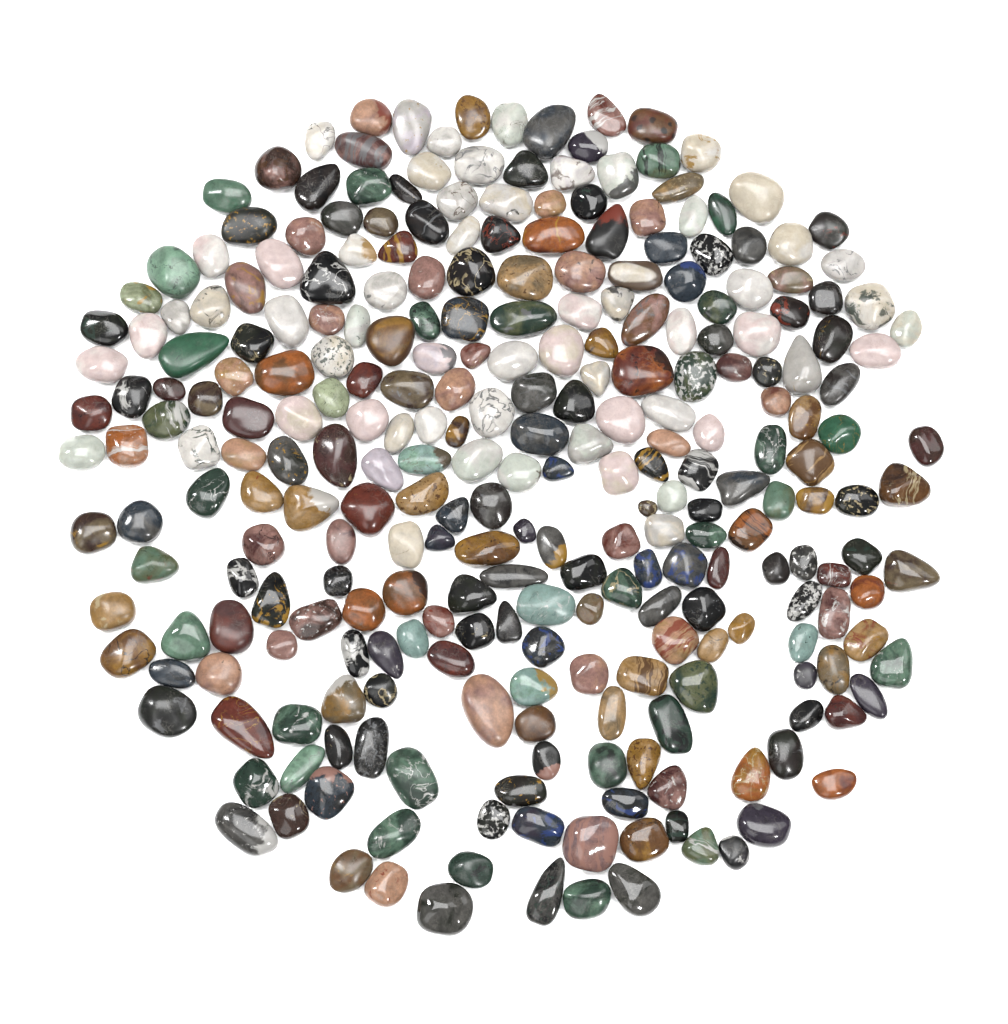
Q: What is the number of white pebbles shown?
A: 59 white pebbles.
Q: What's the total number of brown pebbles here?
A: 94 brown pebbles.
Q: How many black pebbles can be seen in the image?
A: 85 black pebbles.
